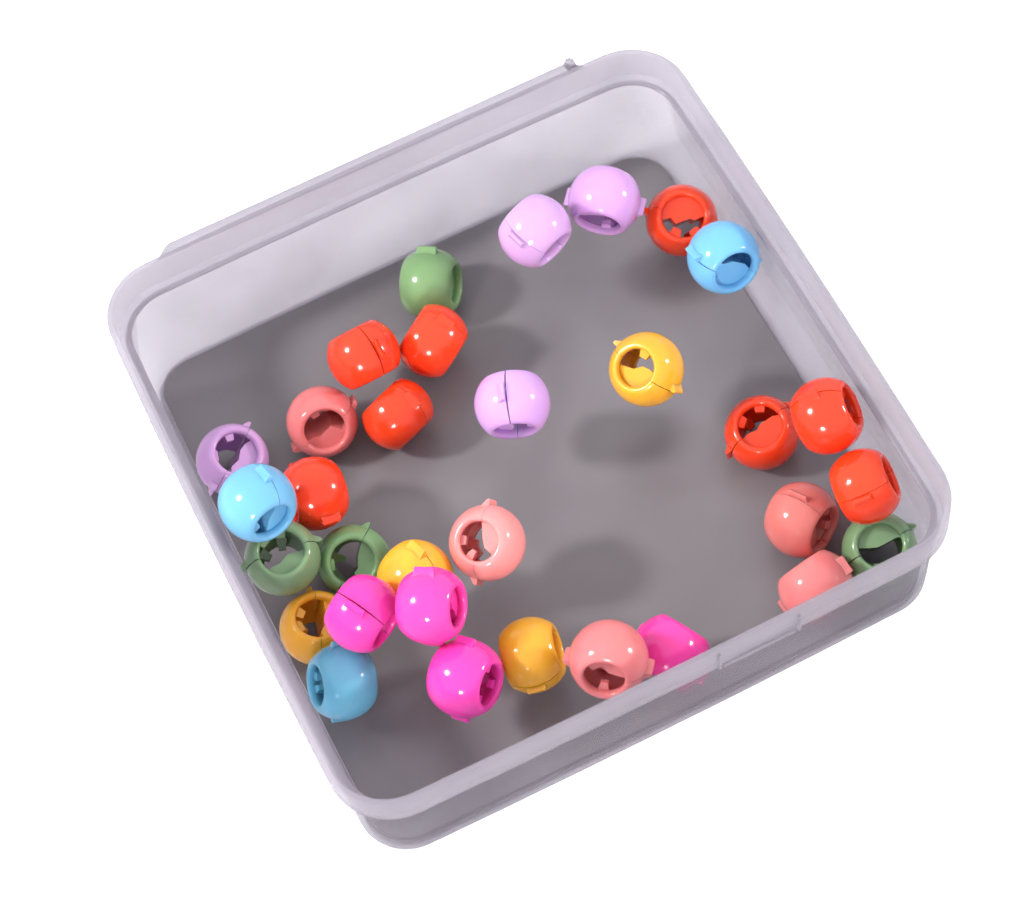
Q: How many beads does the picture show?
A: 32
